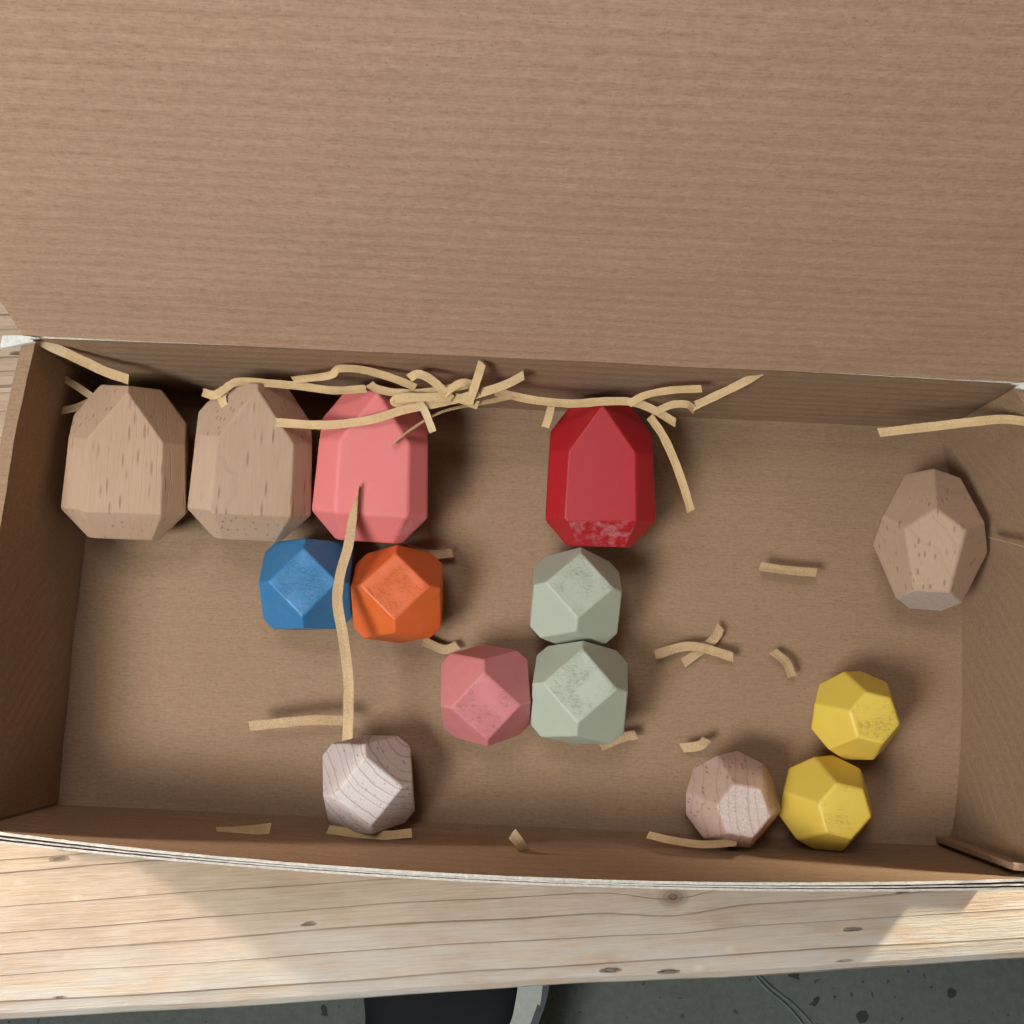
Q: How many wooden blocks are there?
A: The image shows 14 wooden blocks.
